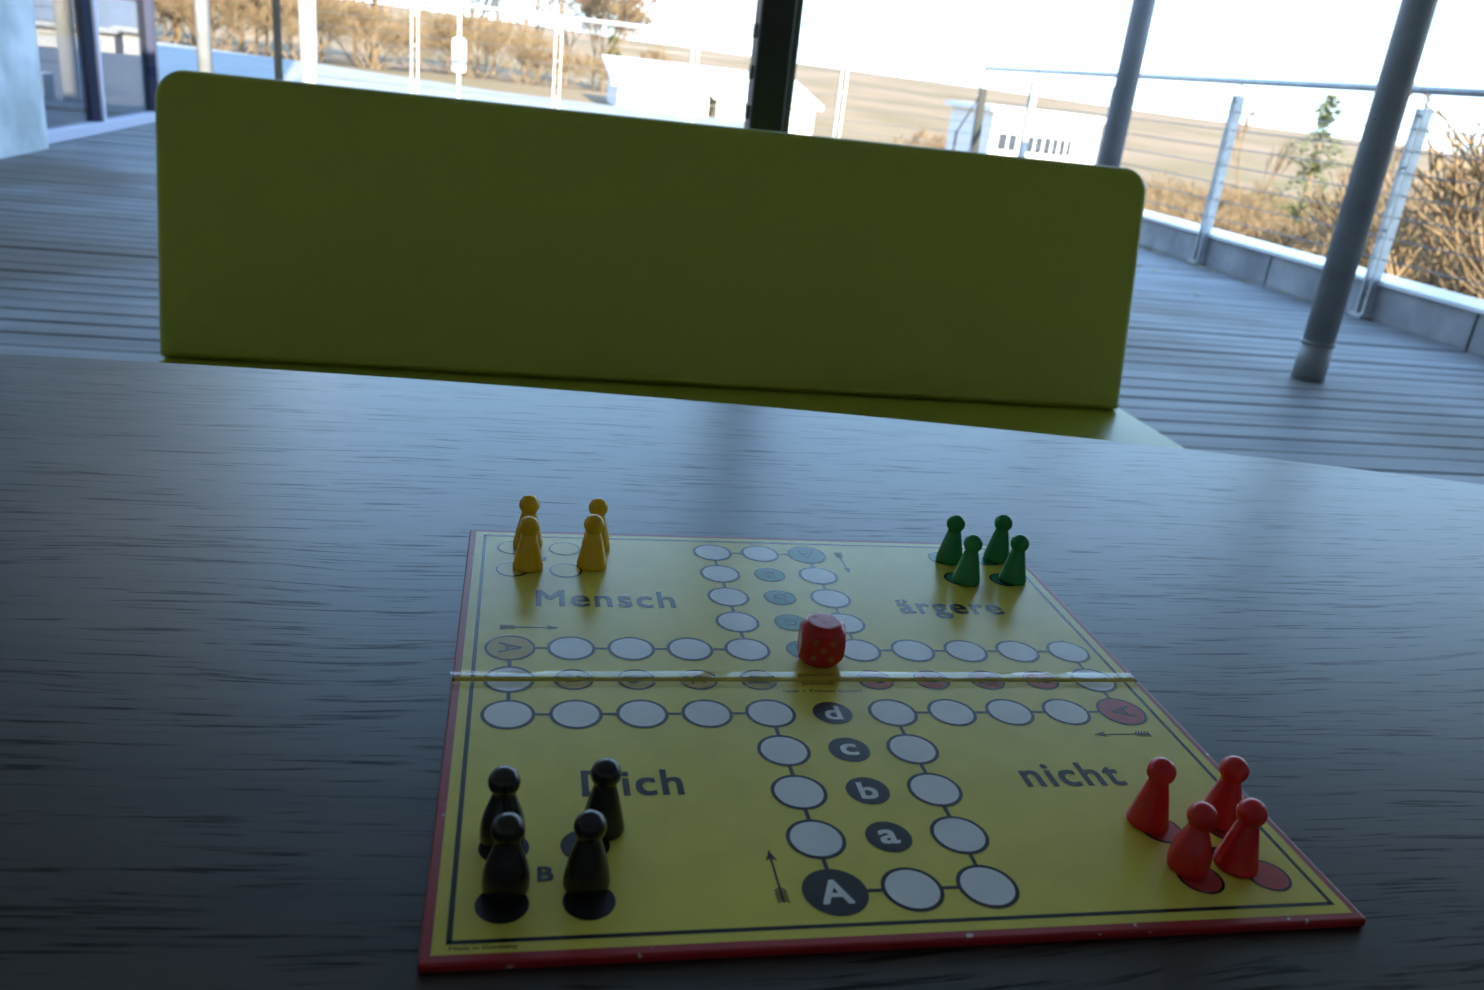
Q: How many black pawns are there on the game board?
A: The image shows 4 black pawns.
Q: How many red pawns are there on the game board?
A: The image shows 4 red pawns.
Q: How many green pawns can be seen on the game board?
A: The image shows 4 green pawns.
